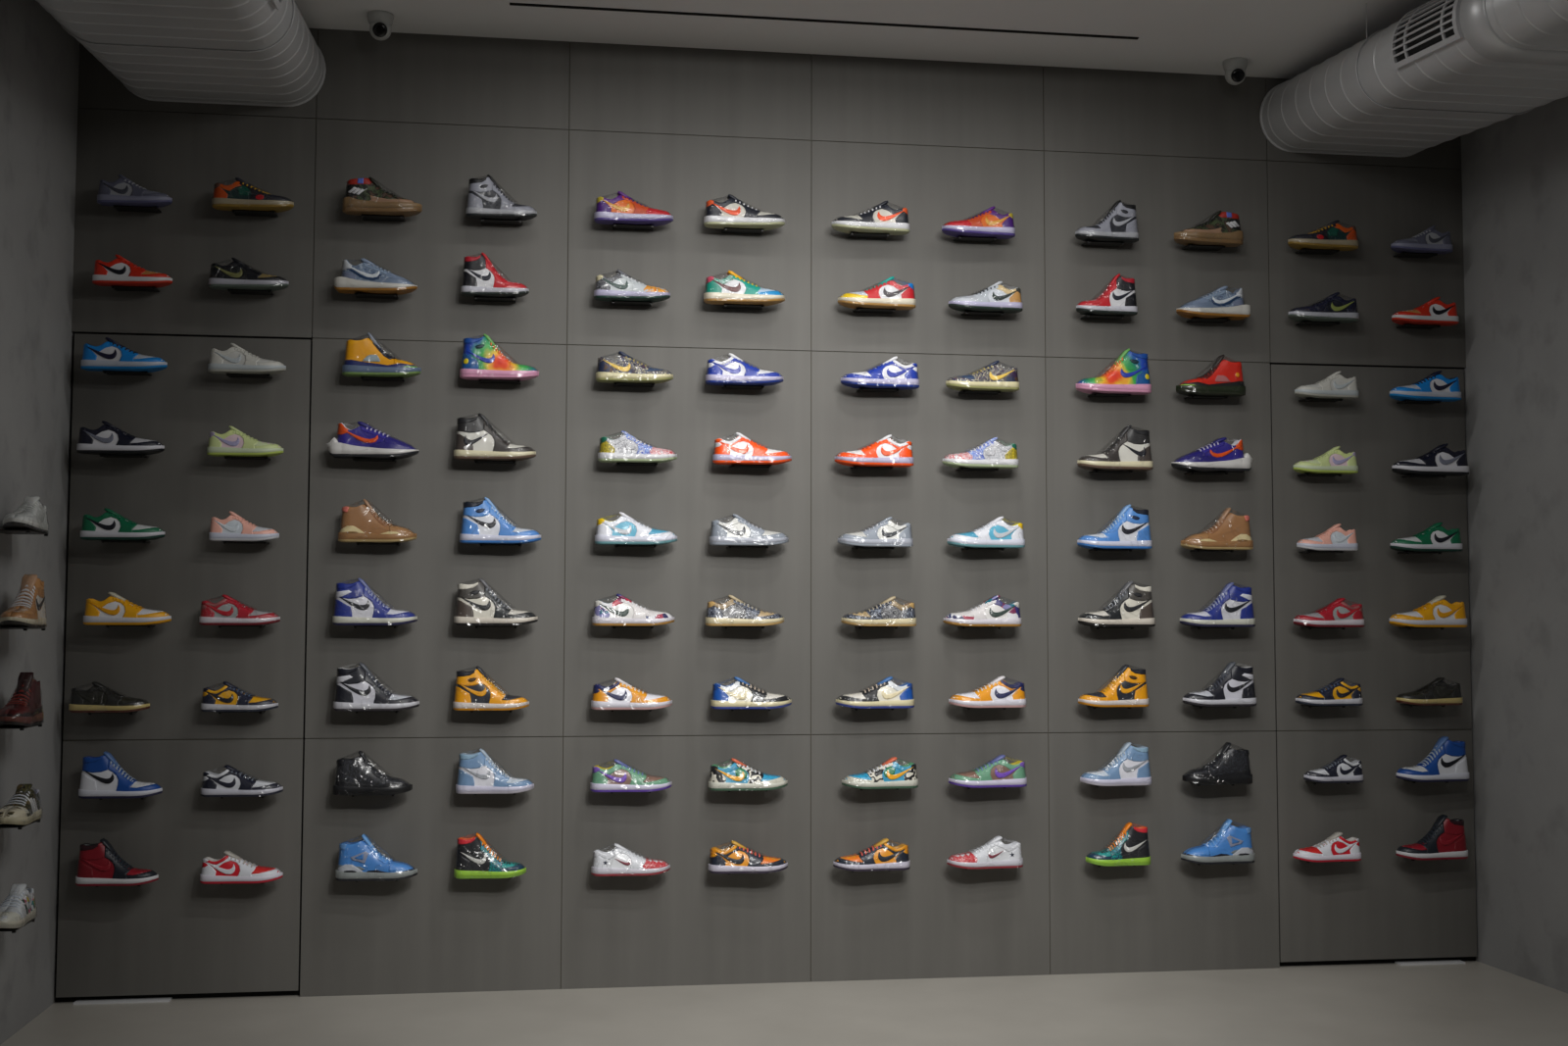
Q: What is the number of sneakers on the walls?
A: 113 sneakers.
